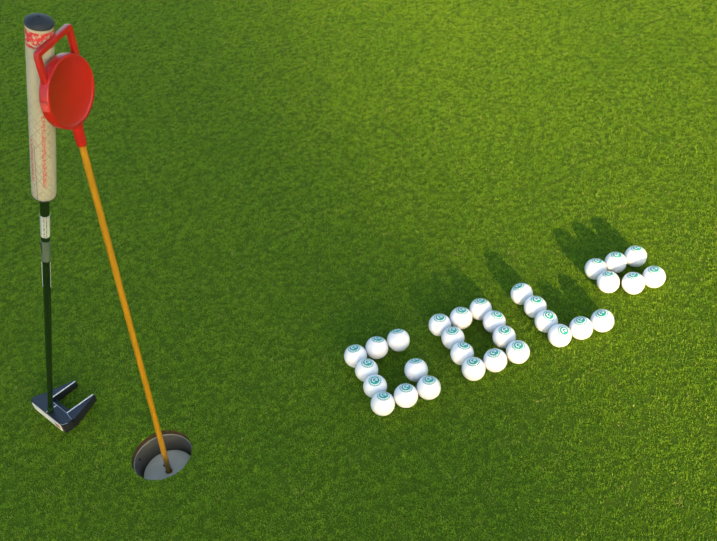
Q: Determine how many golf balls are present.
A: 31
